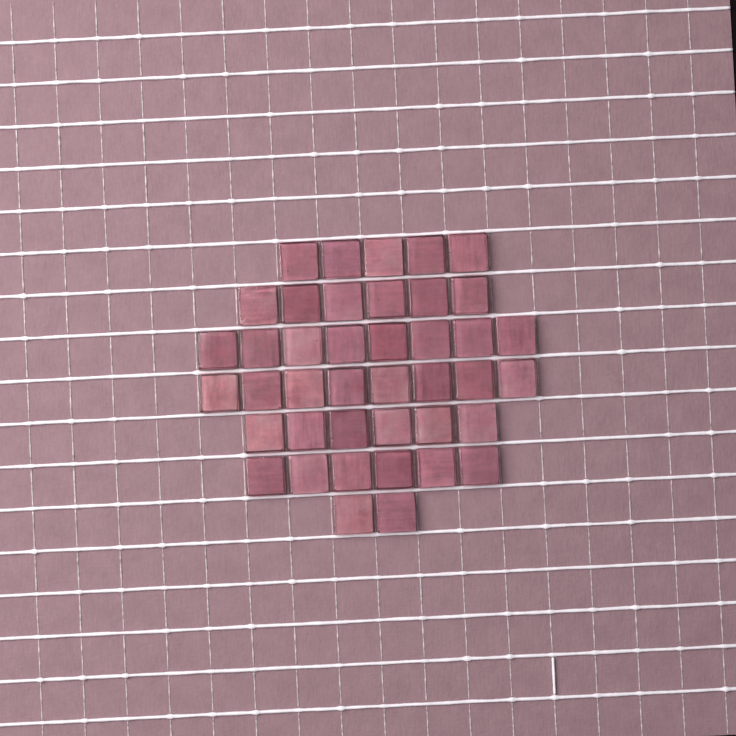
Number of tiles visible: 41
